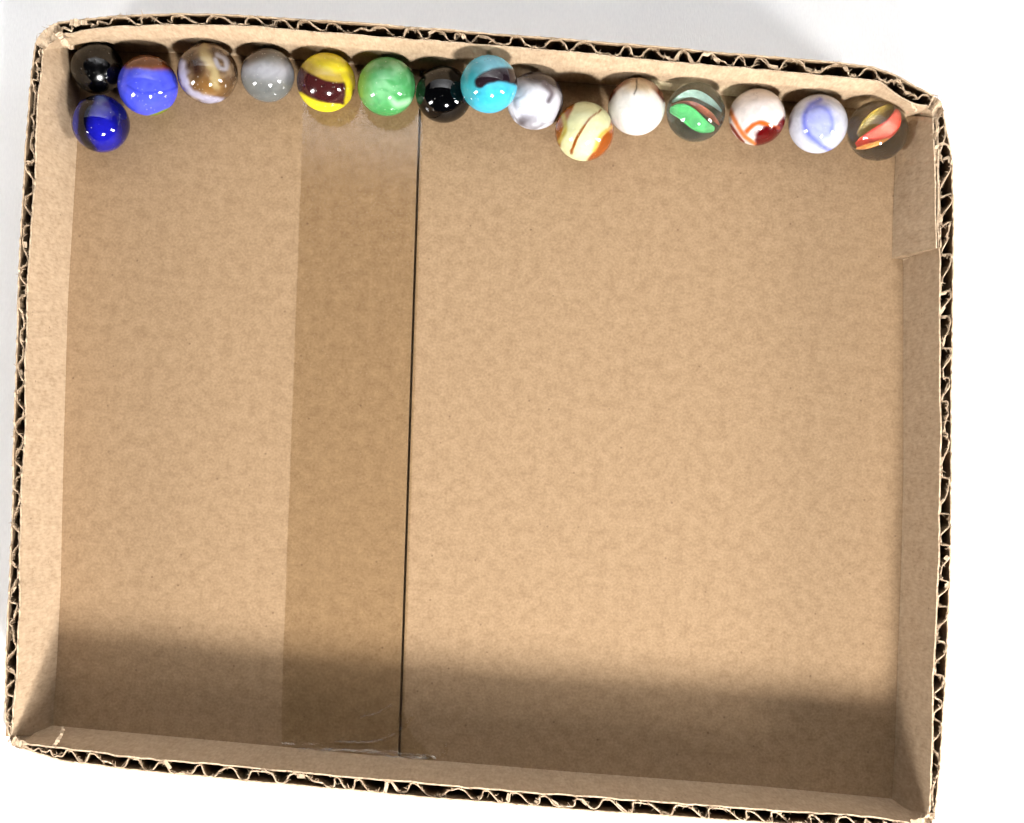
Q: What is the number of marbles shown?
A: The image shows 16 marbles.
